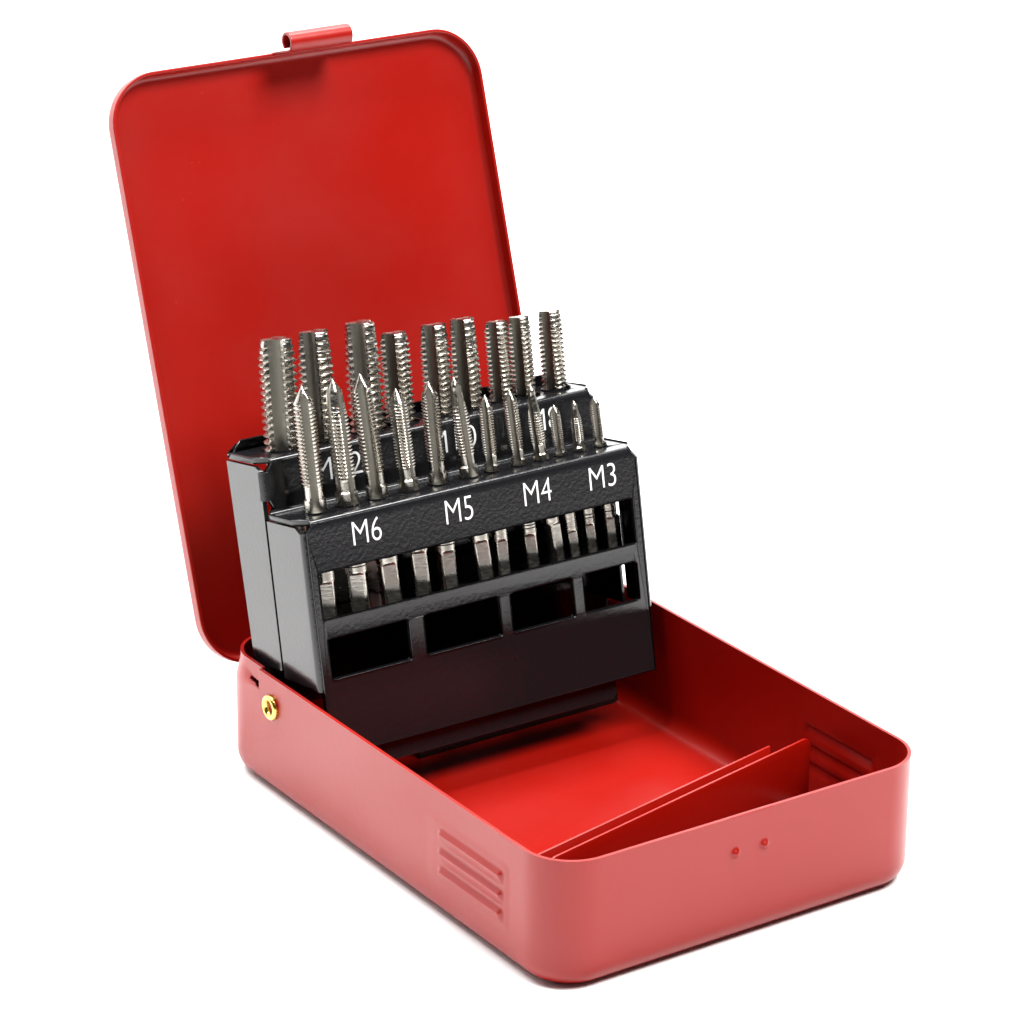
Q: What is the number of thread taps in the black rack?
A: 21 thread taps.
